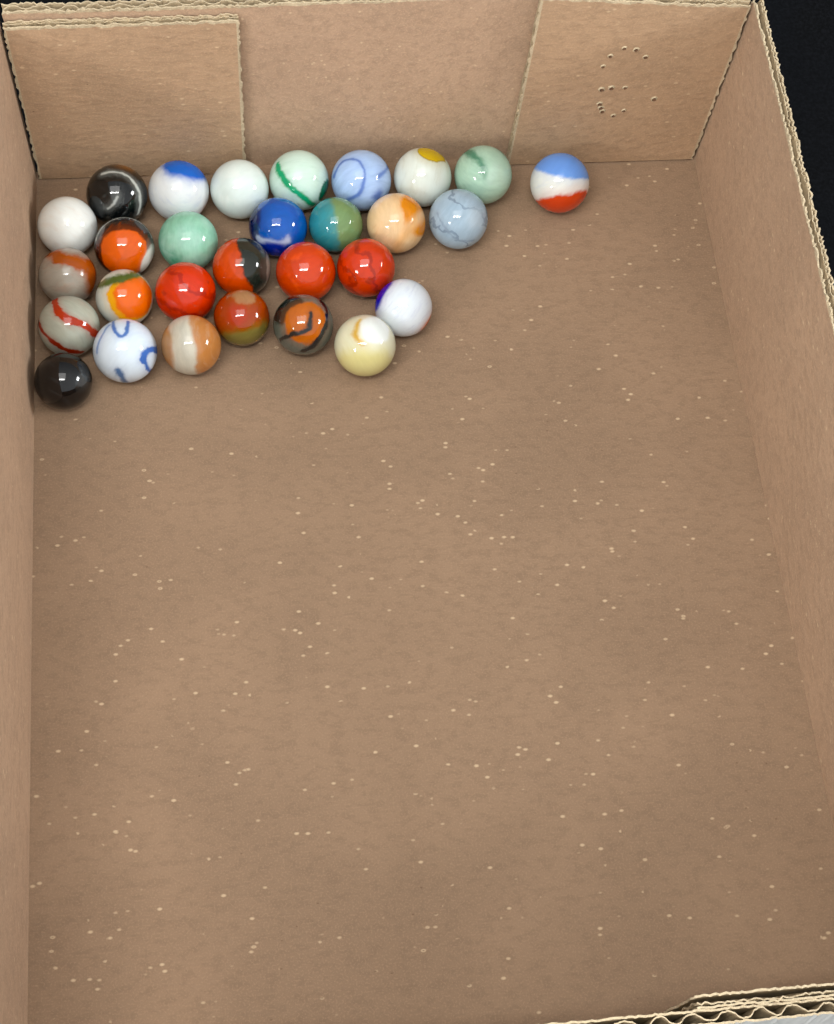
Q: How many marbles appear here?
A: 29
